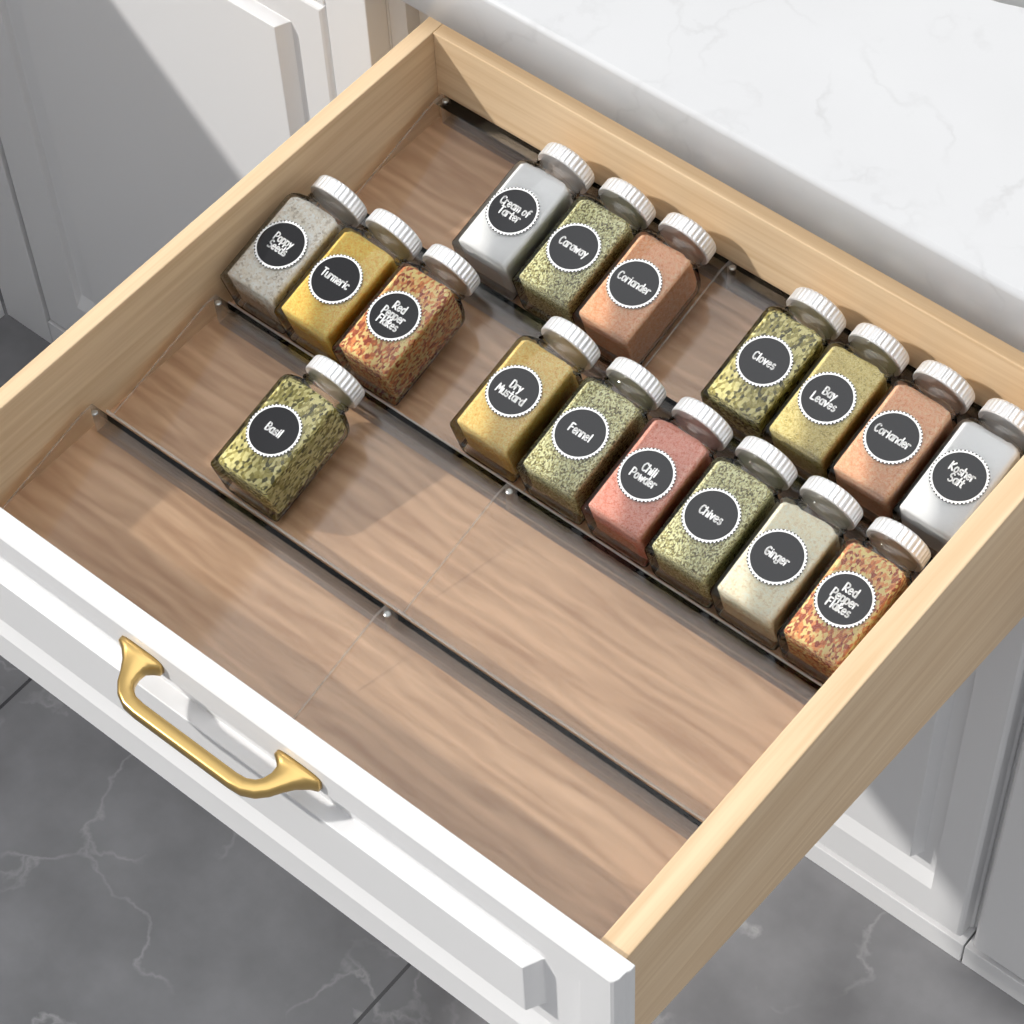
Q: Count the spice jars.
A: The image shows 17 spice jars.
